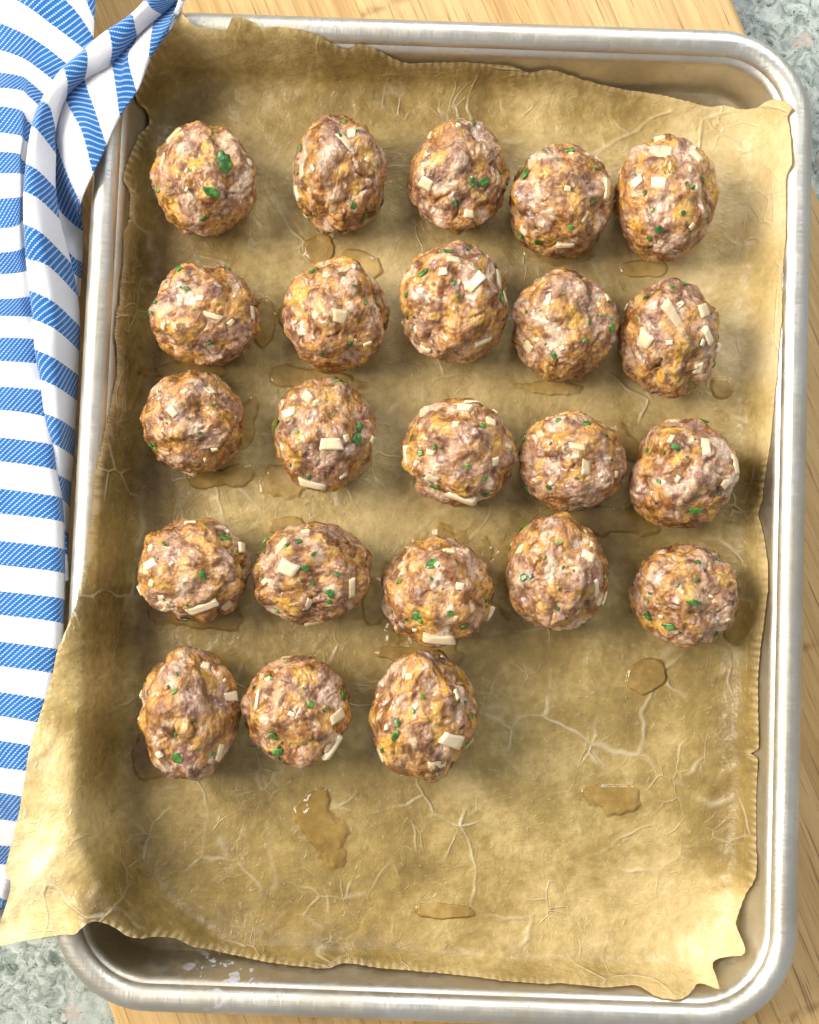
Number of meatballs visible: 23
